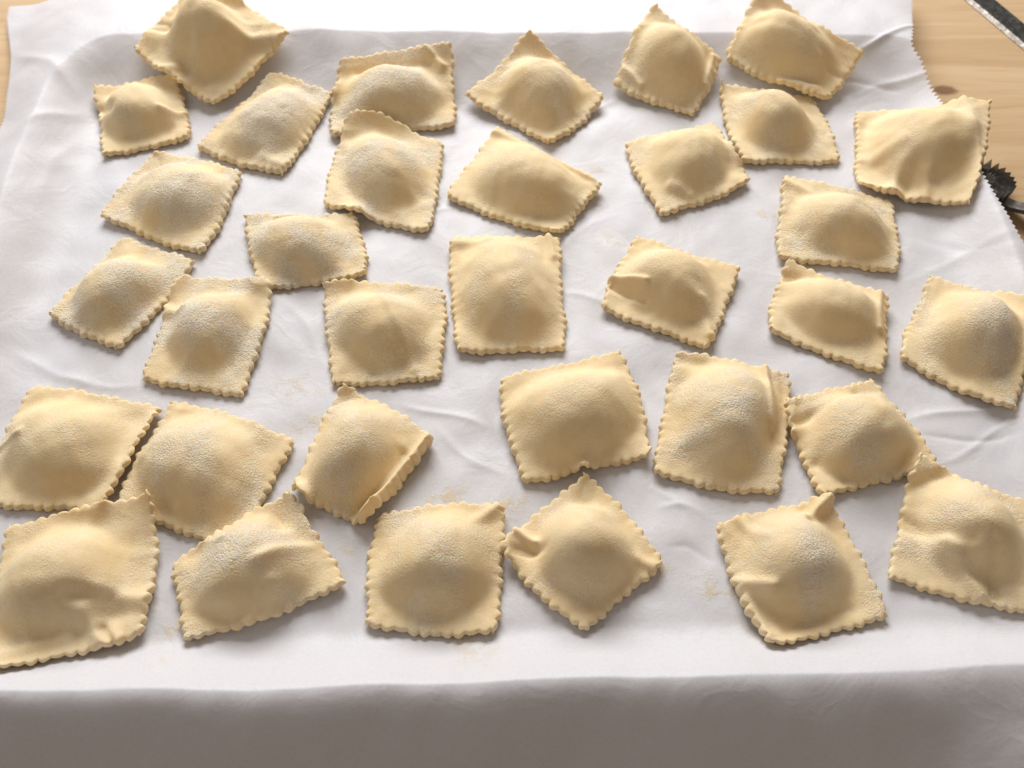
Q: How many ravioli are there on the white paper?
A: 34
